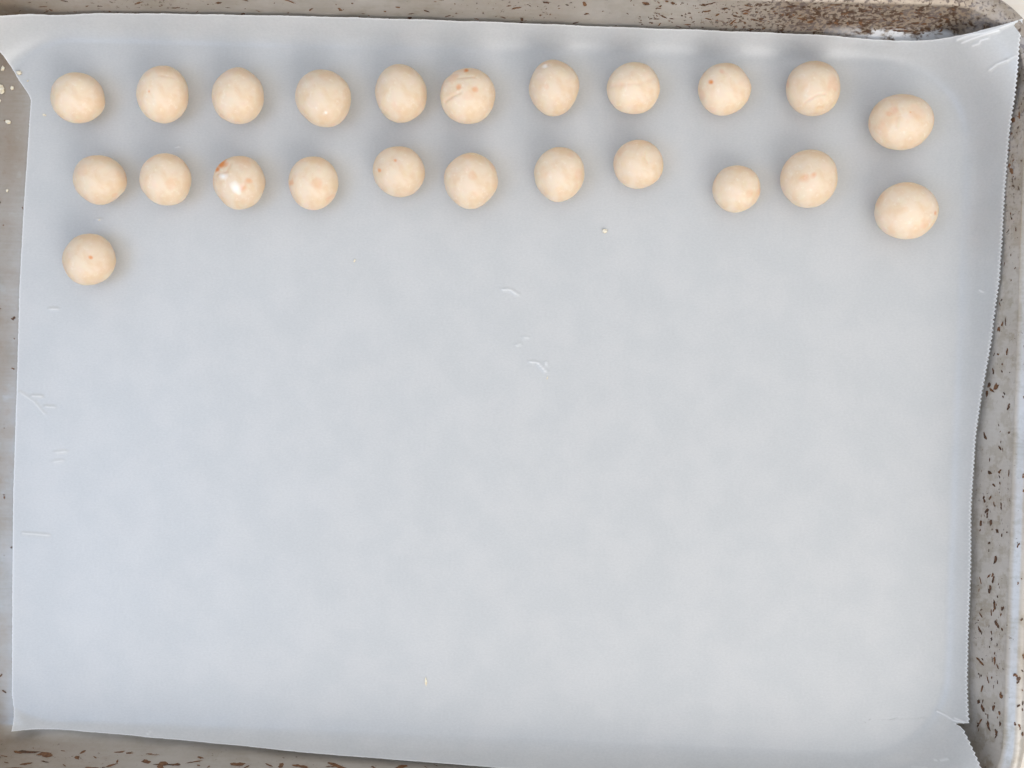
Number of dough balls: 23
